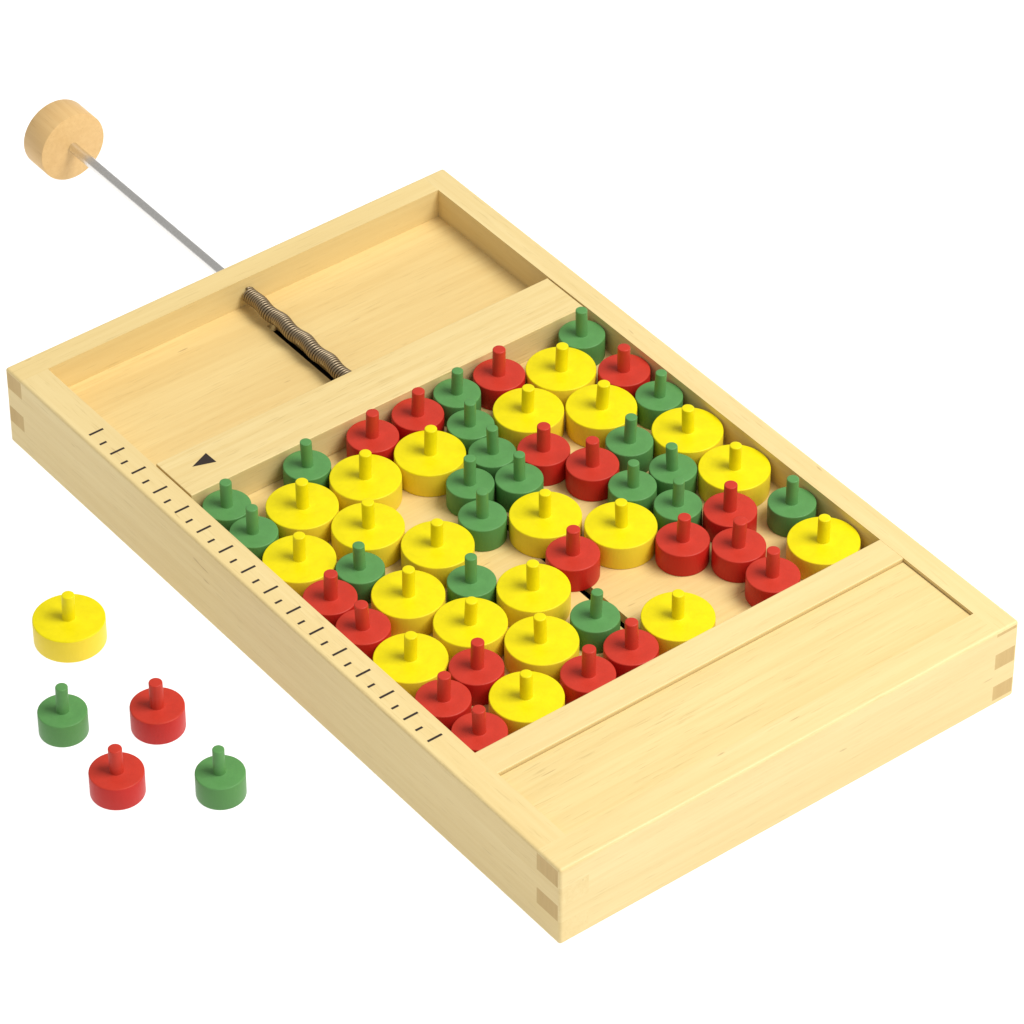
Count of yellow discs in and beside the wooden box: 22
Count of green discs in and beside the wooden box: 21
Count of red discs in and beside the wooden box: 20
